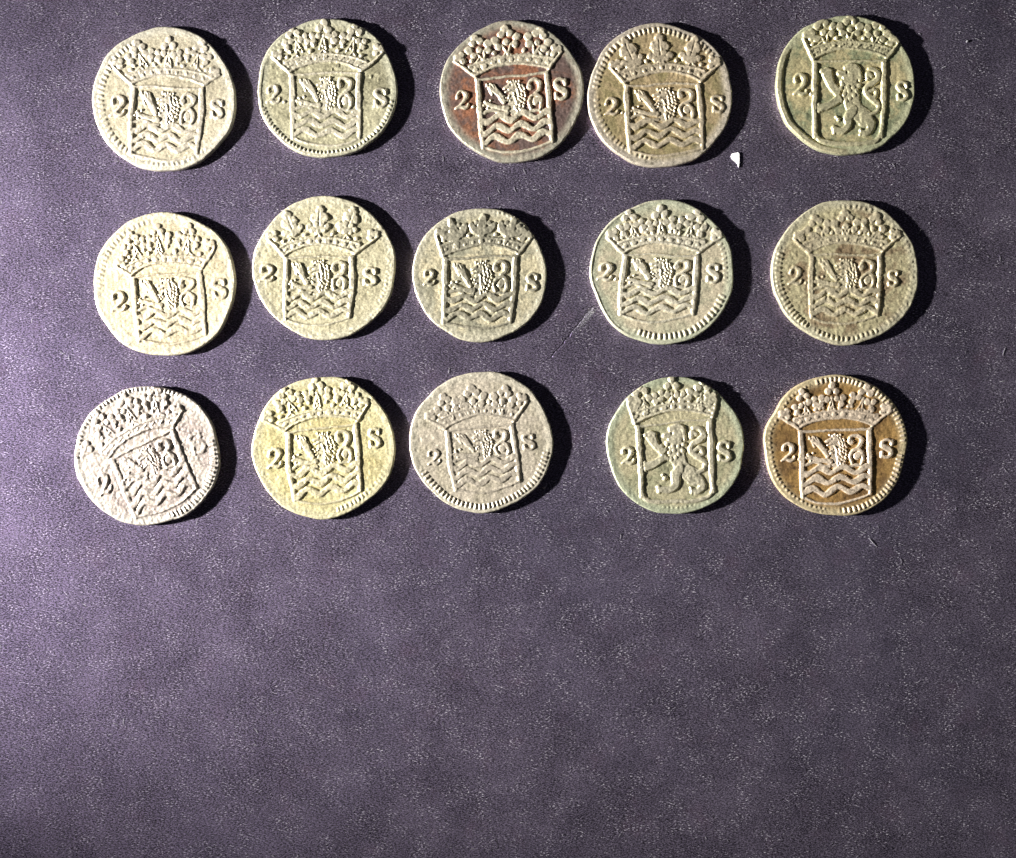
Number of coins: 15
